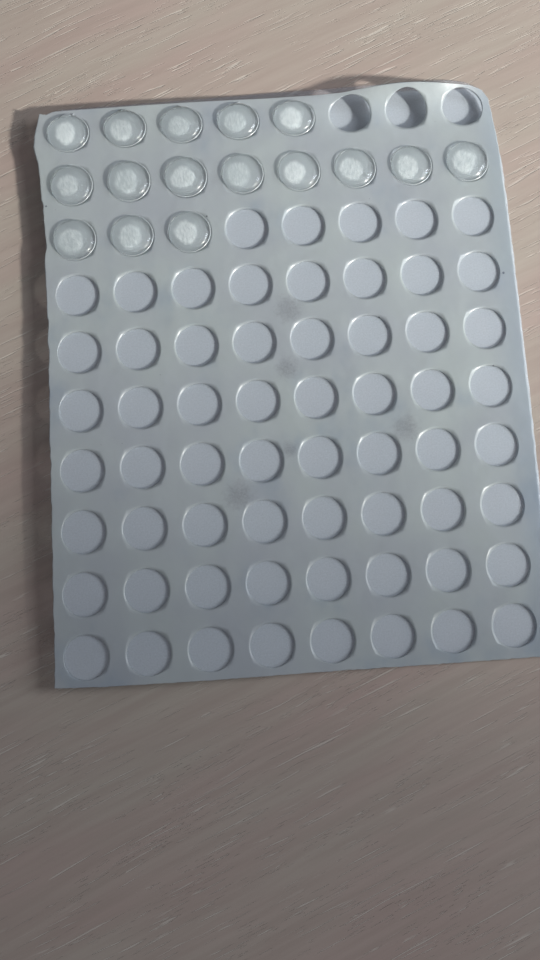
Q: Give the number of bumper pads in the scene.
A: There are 16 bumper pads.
